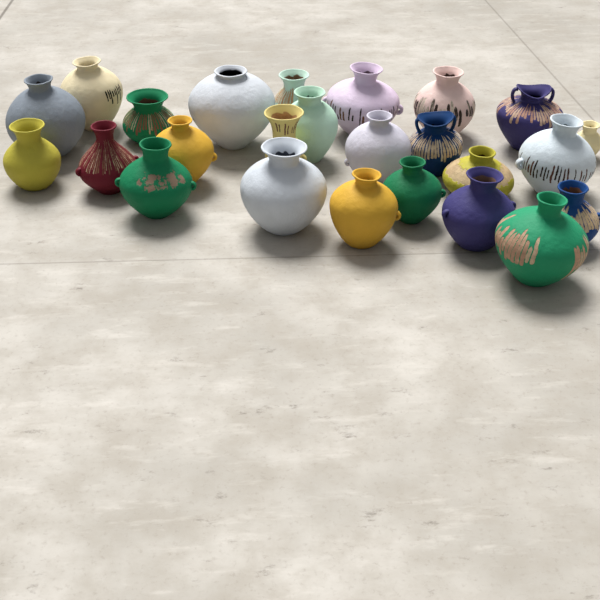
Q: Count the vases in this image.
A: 25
